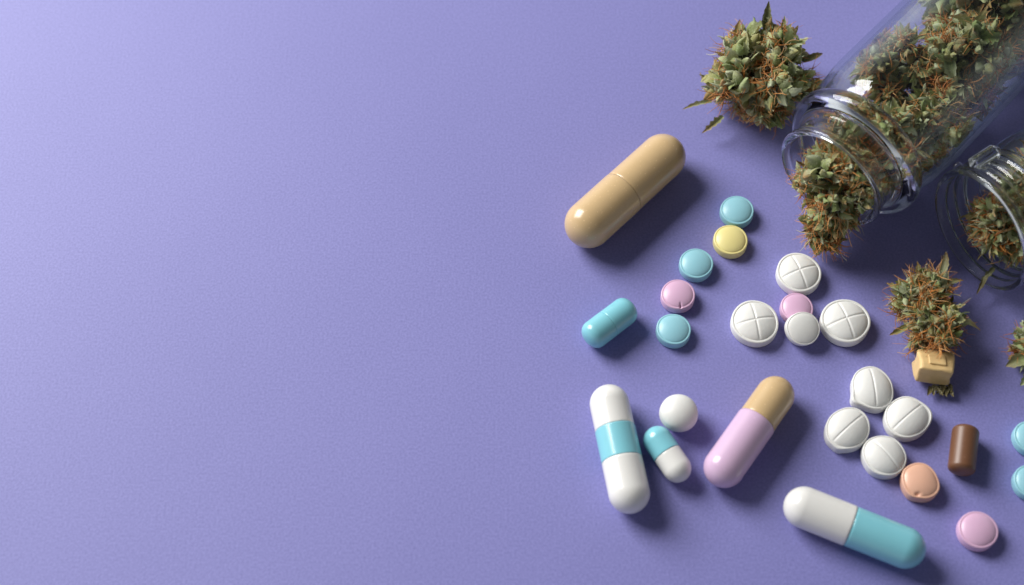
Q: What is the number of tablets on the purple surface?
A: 19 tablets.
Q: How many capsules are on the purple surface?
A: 7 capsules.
